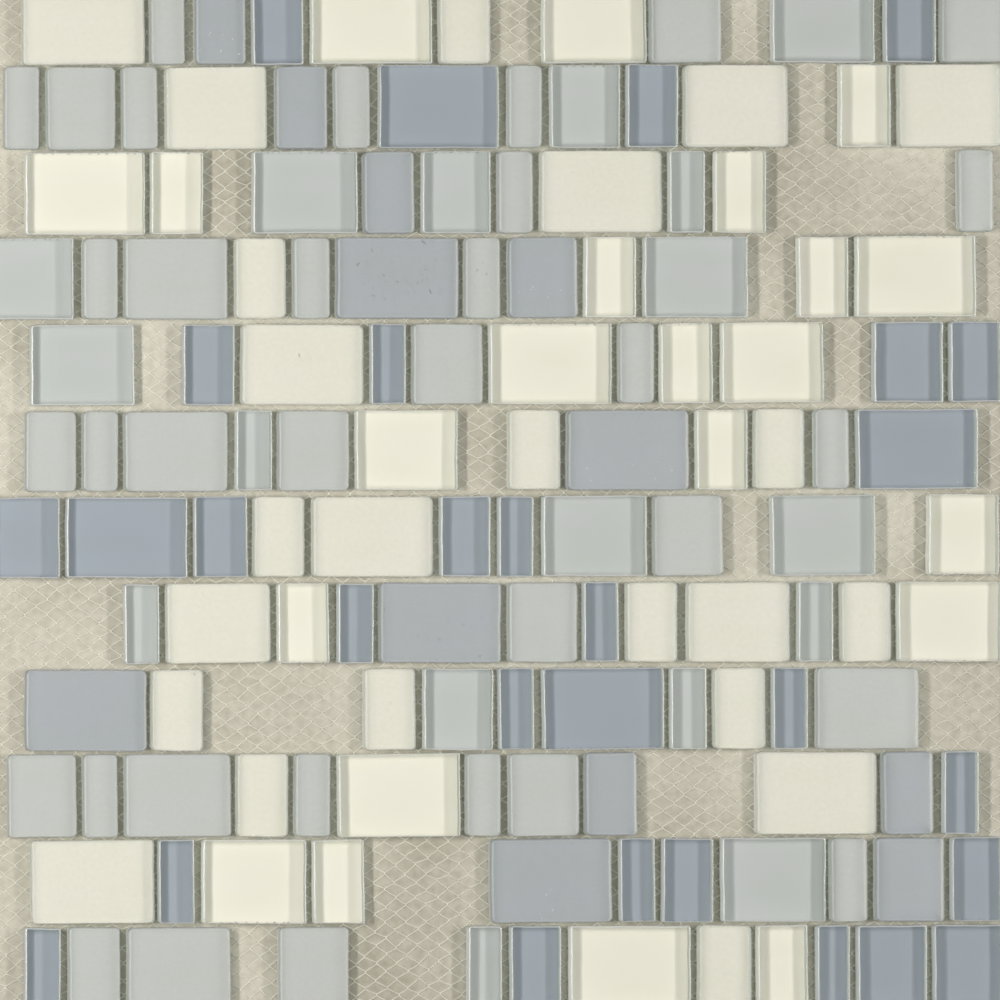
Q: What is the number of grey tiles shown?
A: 51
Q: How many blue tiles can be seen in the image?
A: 41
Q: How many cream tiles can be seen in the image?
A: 45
